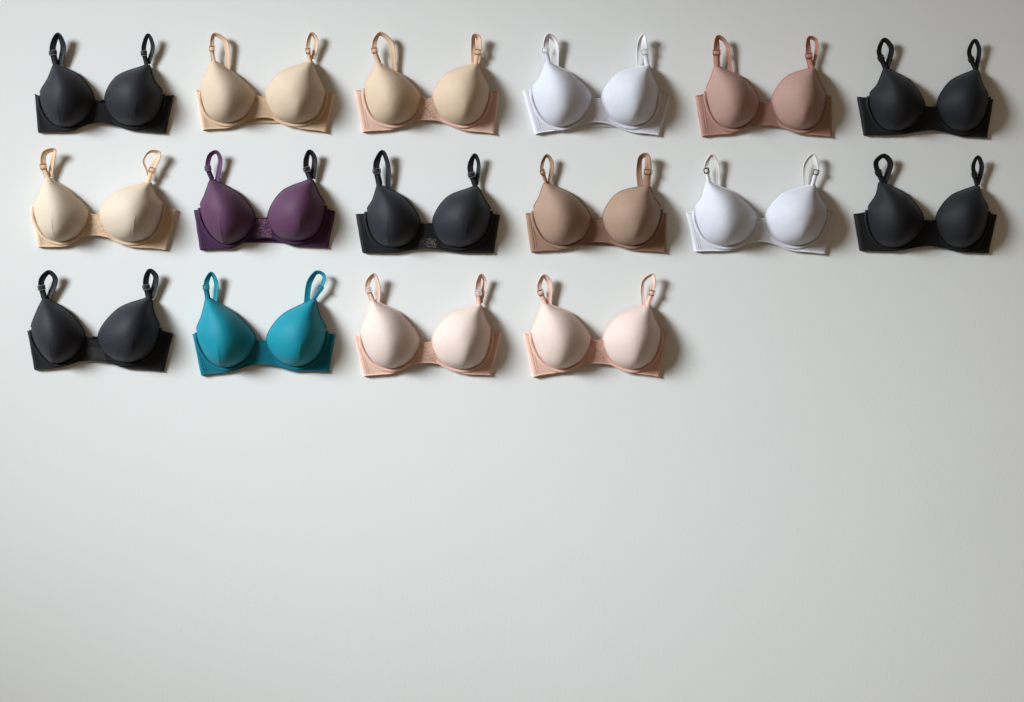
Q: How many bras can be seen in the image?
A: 16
